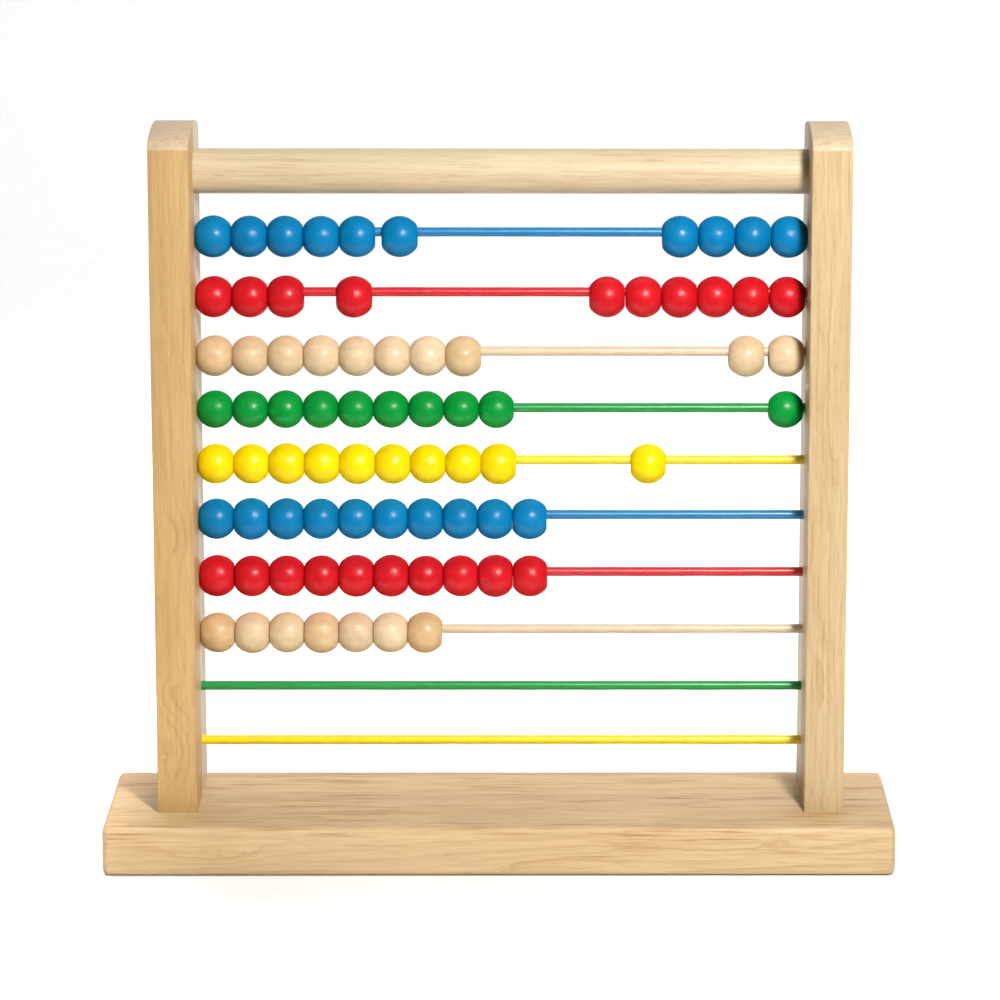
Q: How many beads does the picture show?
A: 77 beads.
